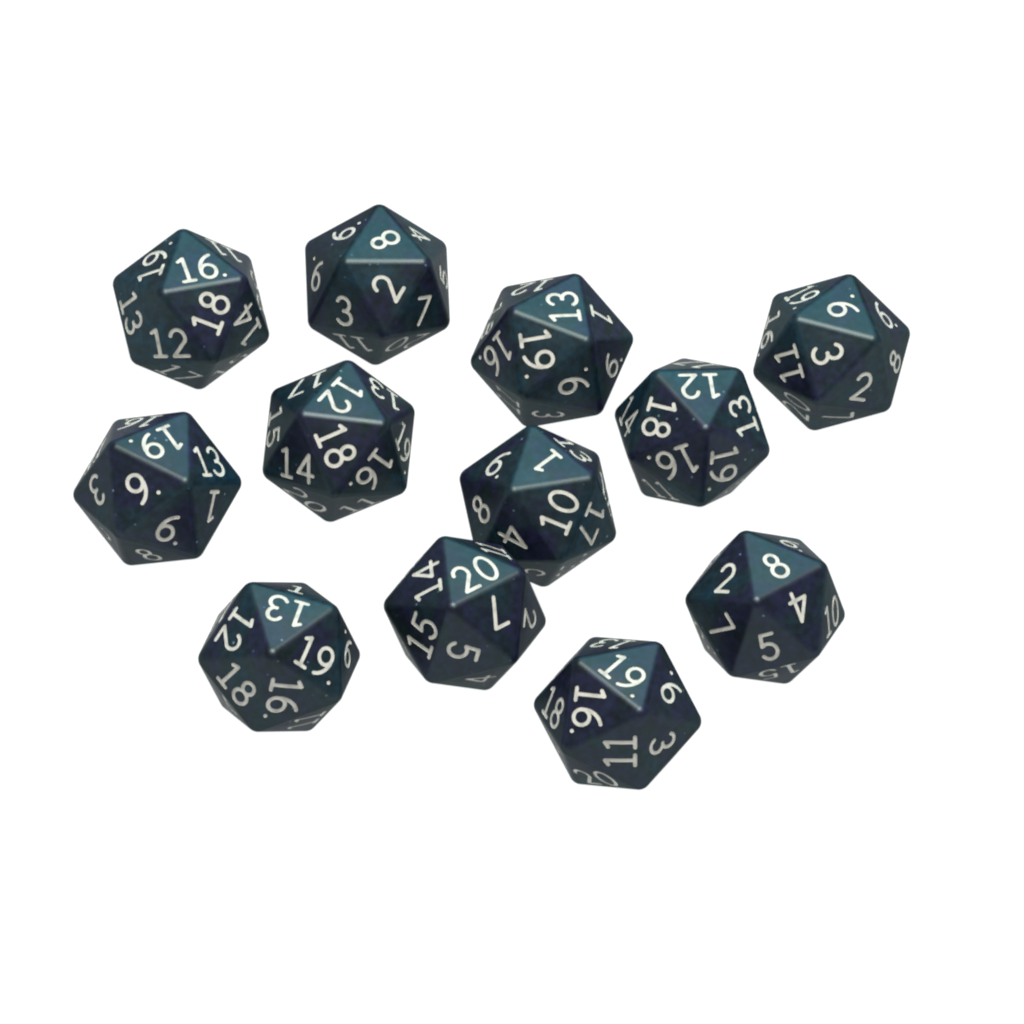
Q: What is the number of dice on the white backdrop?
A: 12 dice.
